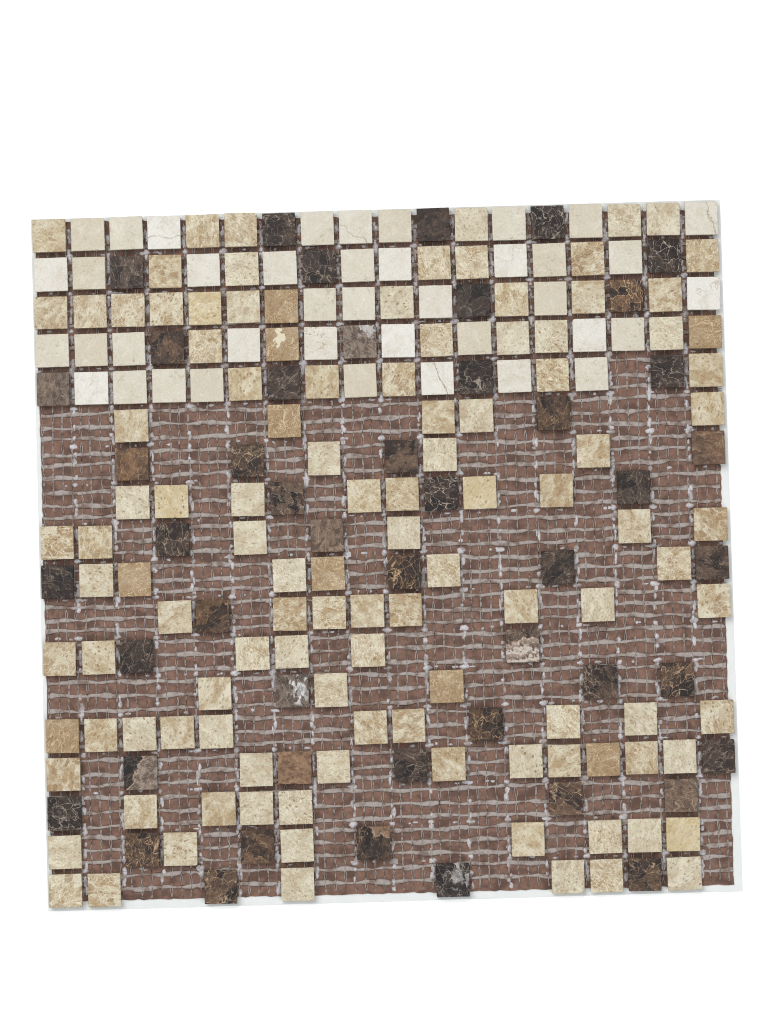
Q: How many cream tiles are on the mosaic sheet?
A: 40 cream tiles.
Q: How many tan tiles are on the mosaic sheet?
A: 114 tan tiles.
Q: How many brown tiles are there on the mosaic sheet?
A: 48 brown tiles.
